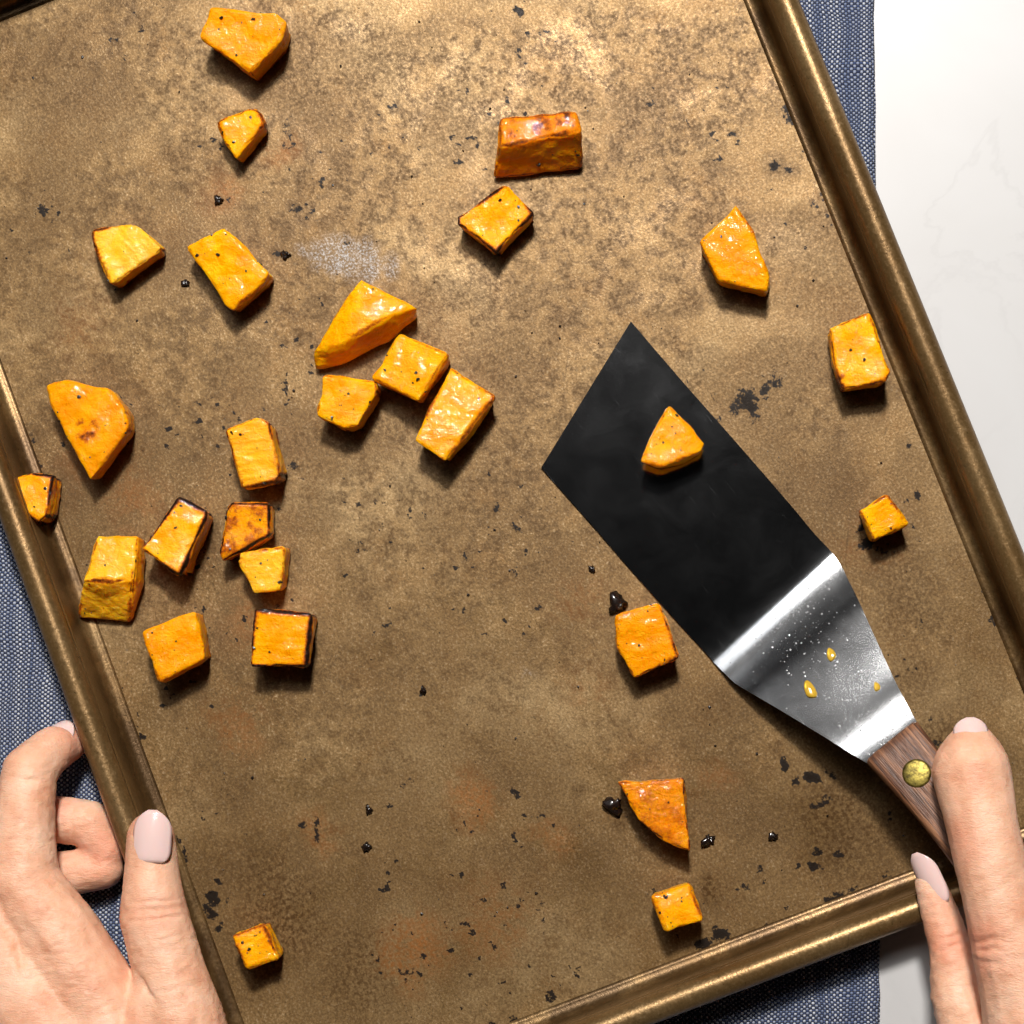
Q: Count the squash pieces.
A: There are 27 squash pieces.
